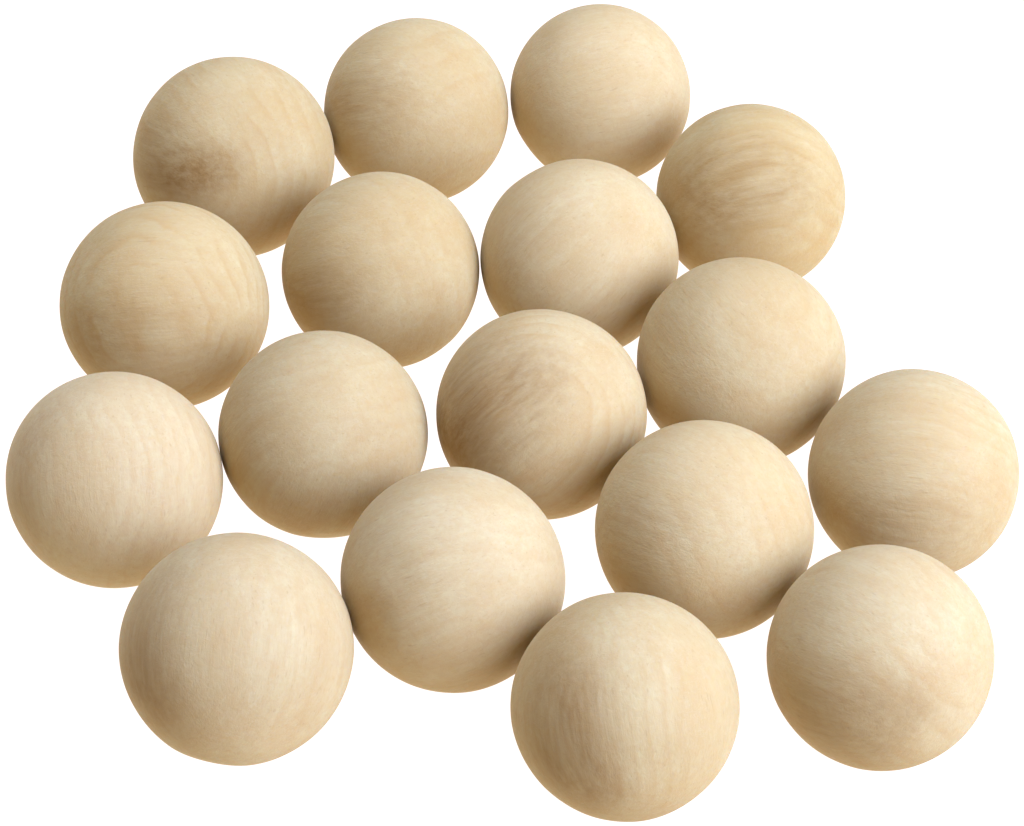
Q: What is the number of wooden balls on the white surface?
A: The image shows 17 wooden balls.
